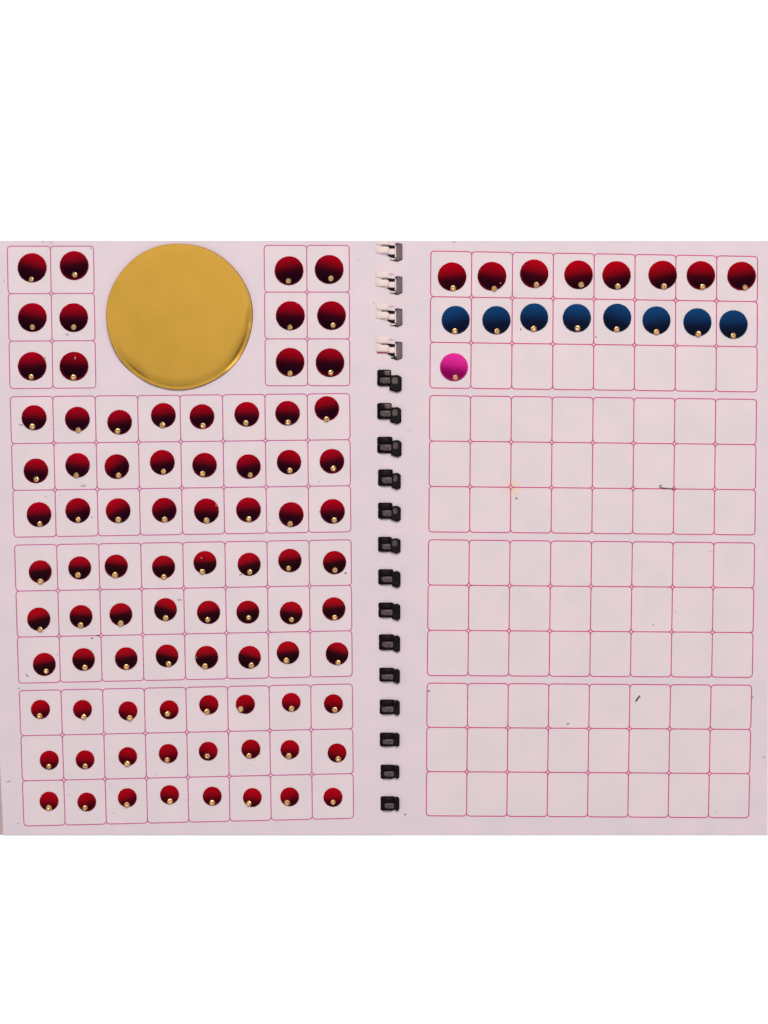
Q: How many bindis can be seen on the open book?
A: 101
